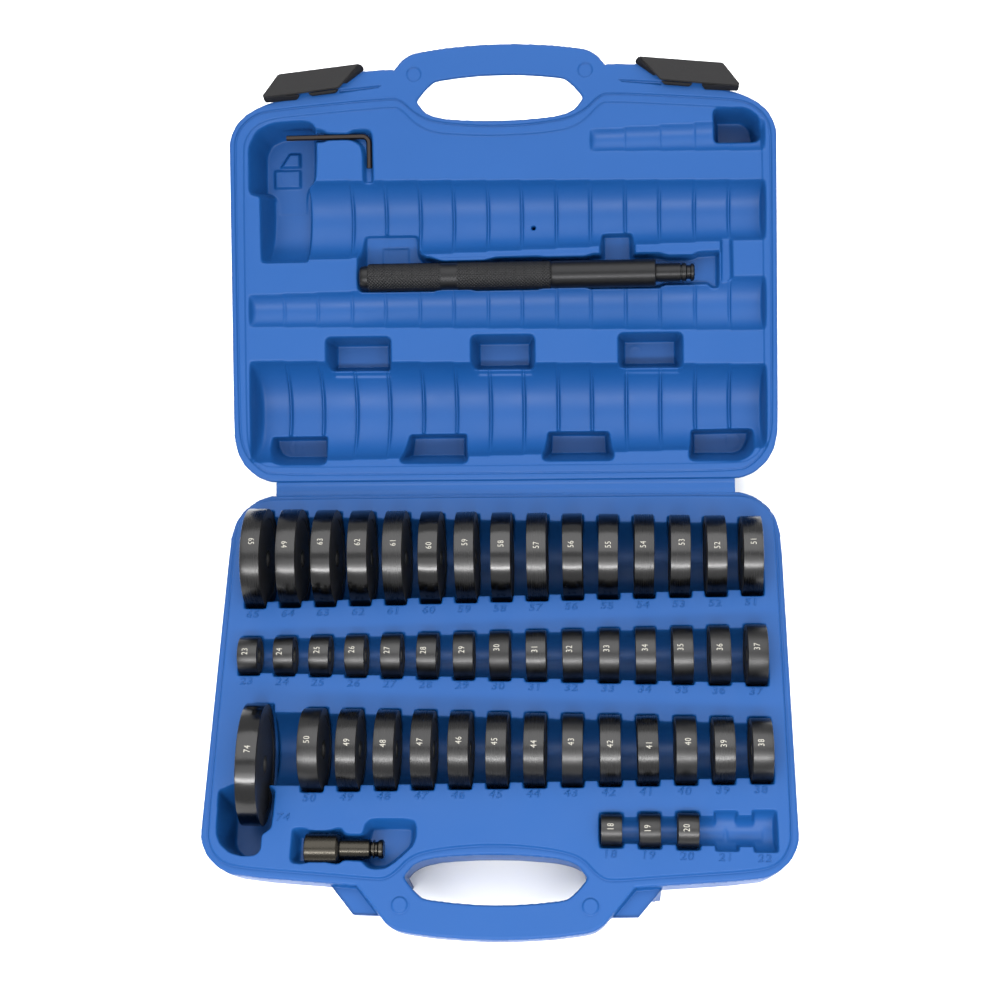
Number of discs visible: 47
